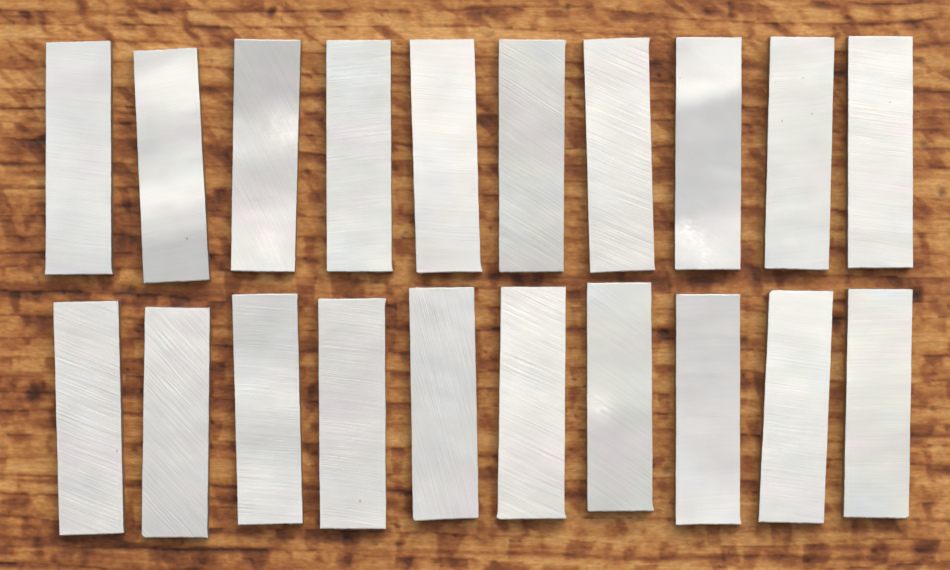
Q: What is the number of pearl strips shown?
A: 20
